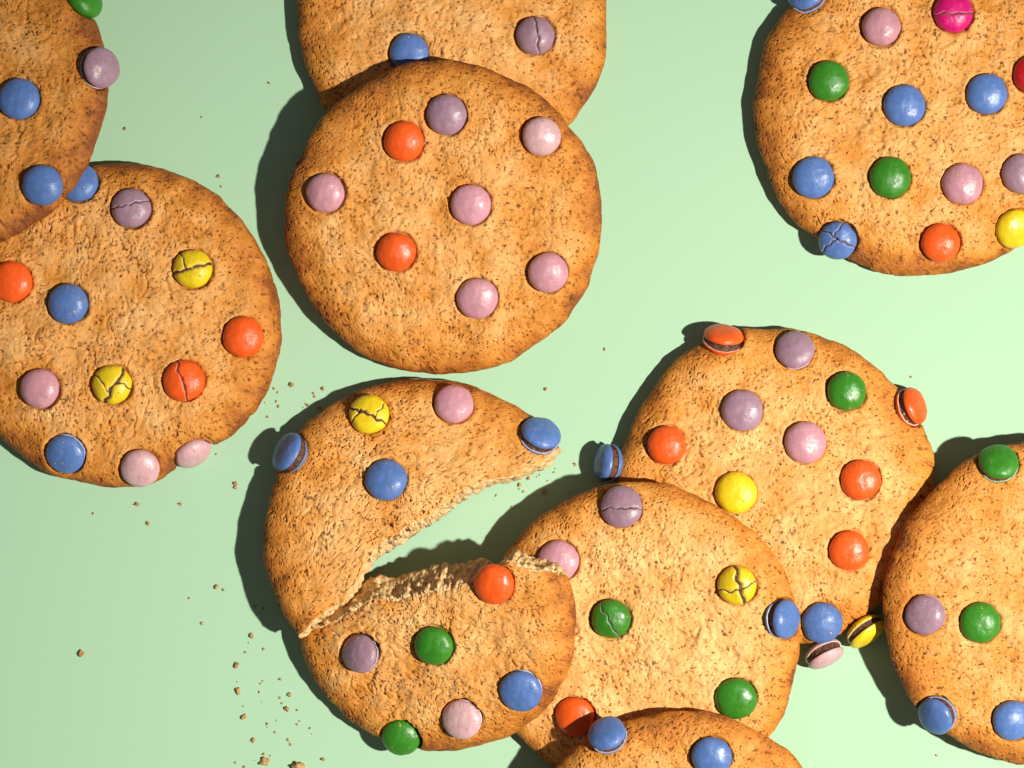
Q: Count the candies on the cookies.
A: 79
